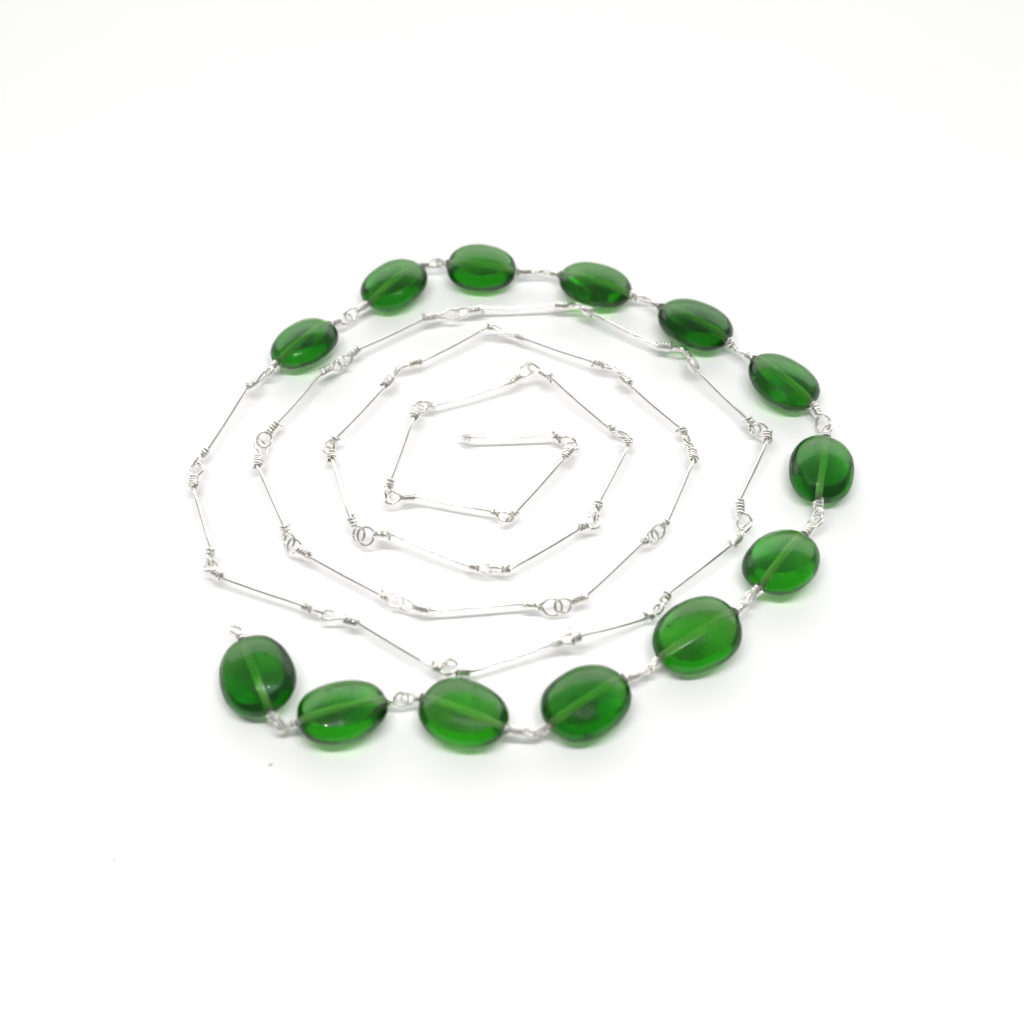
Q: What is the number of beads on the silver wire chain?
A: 13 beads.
